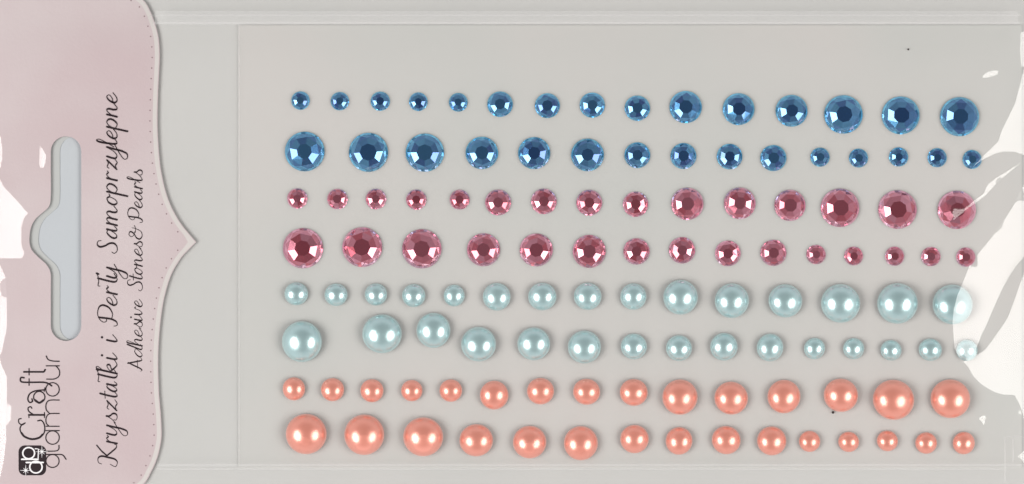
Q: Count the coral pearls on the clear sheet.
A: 30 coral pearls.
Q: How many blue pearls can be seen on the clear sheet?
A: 30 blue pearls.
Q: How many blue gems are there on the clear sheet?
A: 30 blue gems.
